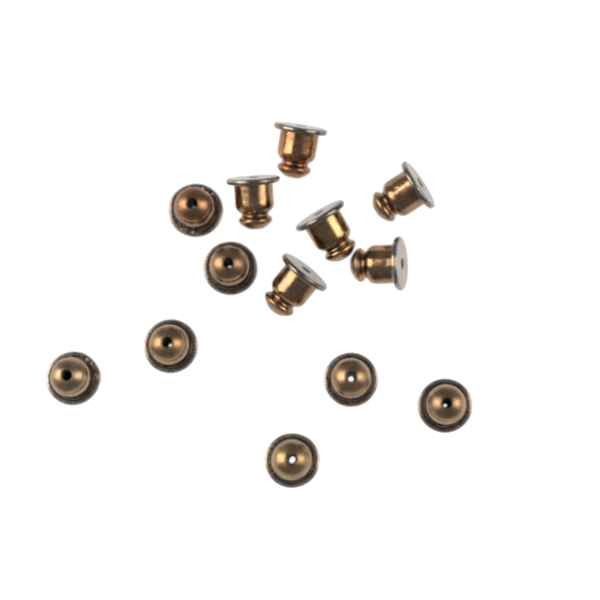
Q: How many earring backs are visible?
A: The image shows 13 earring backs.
